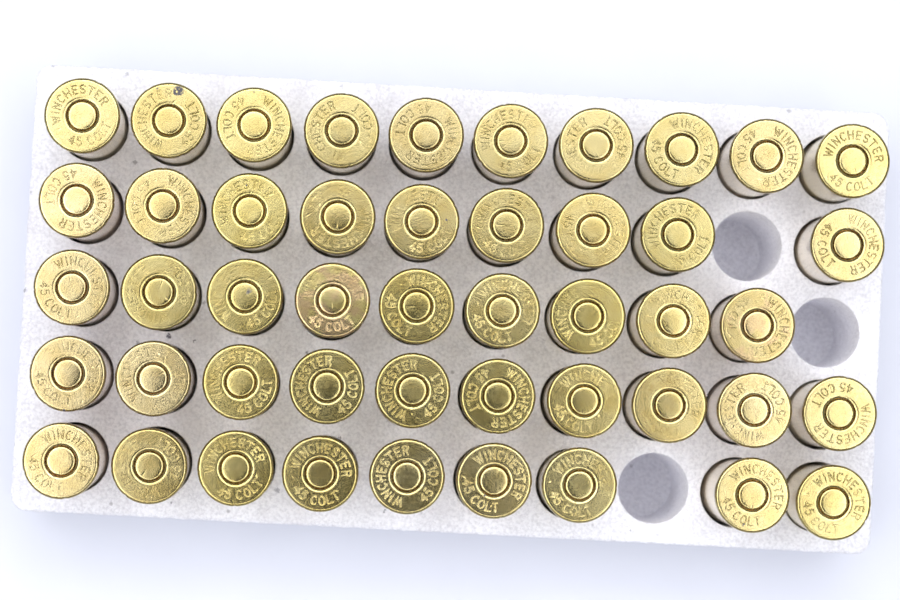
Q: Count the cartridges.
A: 47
